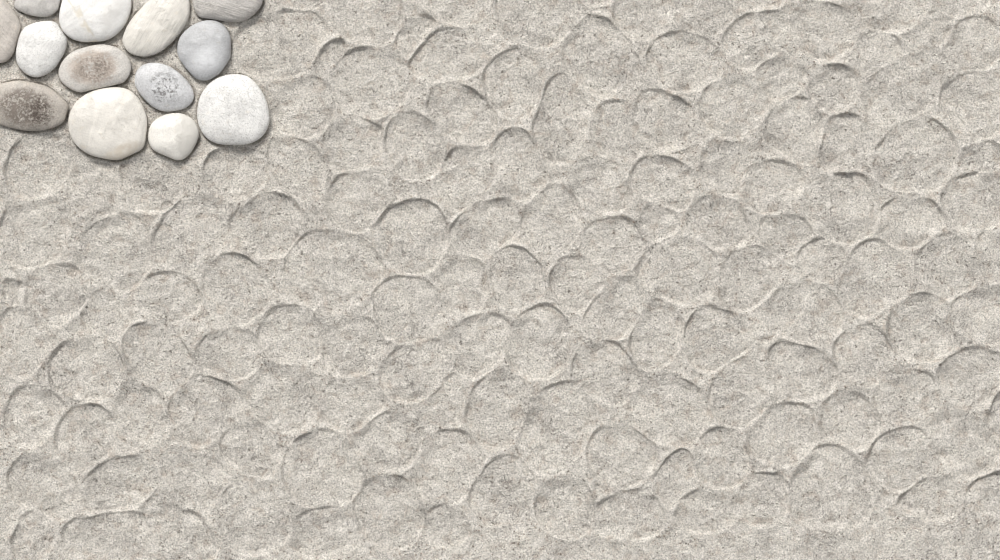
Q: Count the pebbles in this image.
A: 13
